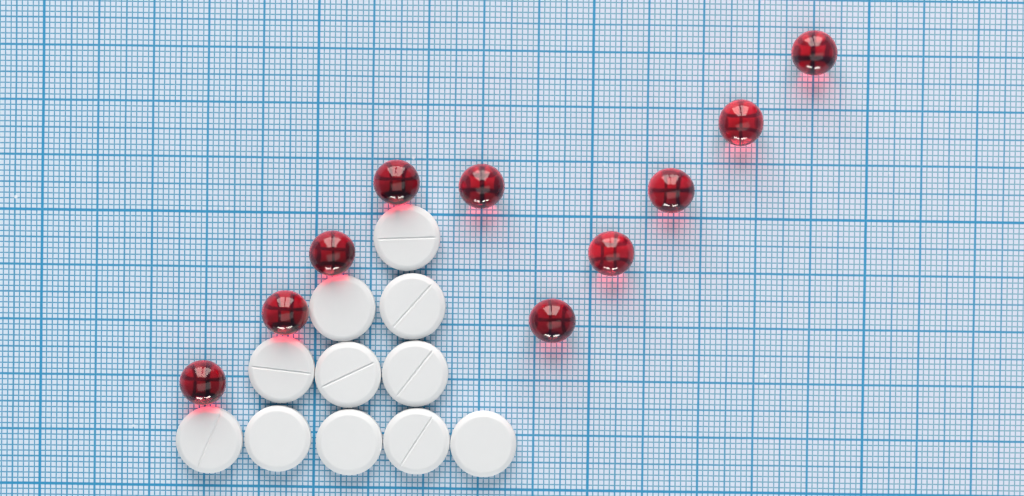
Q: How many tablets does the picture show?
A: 11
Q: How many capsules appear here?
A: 10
